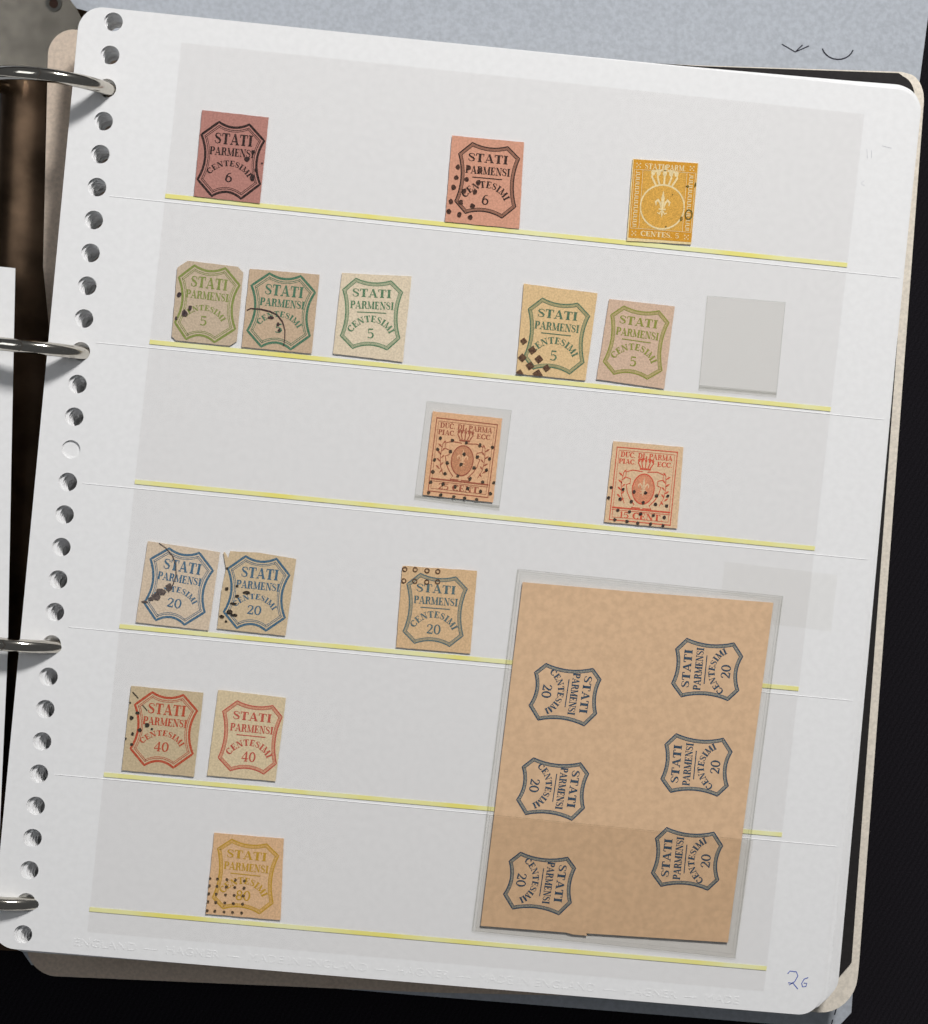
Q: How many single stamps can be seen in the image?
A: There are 16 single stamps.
